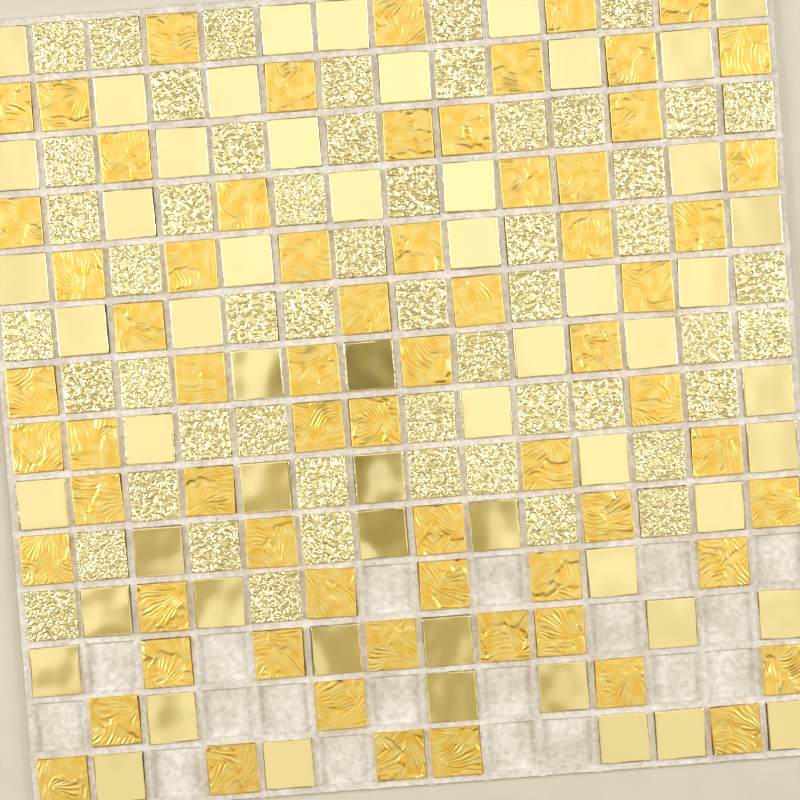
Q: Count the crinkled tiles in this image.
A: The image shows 53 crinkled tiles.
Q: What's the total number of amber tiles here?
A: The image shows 67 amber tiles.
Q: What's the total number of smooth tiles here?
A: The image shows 57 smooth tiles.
